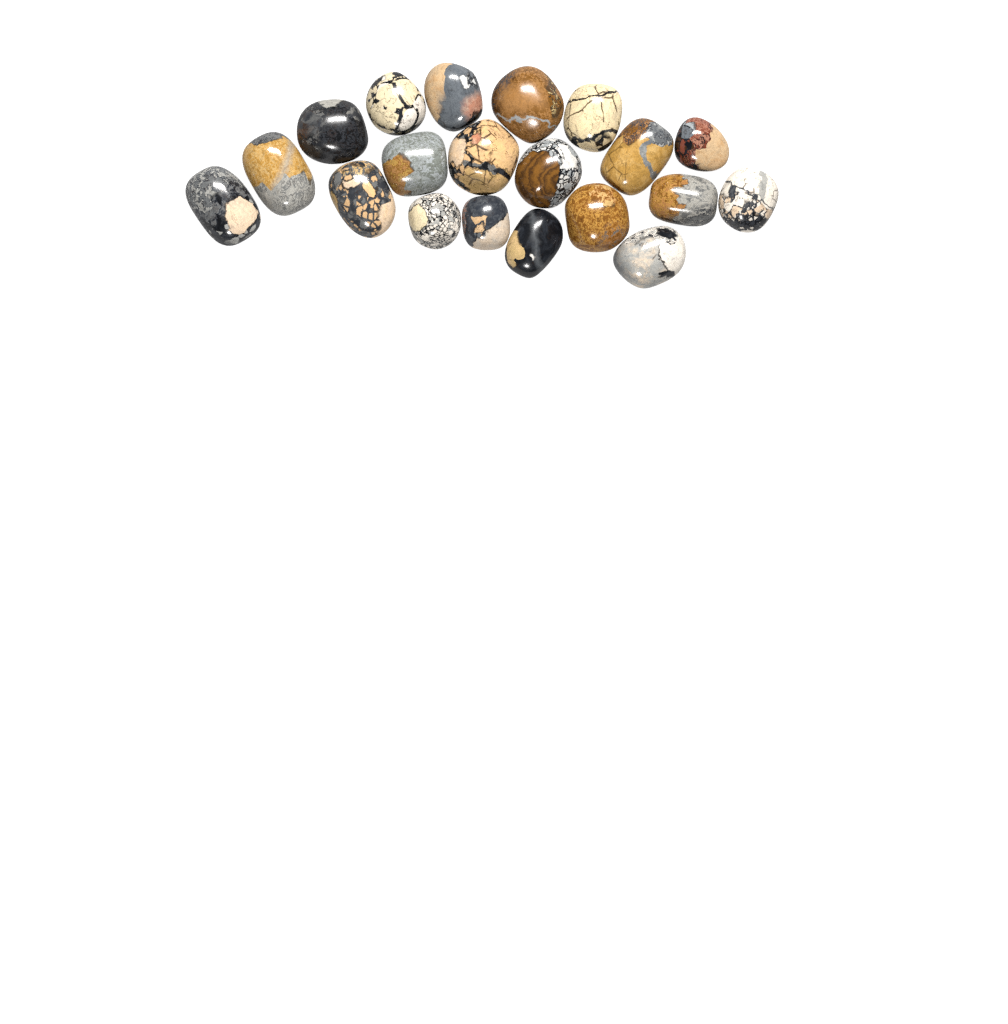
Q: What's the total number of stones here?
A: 20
